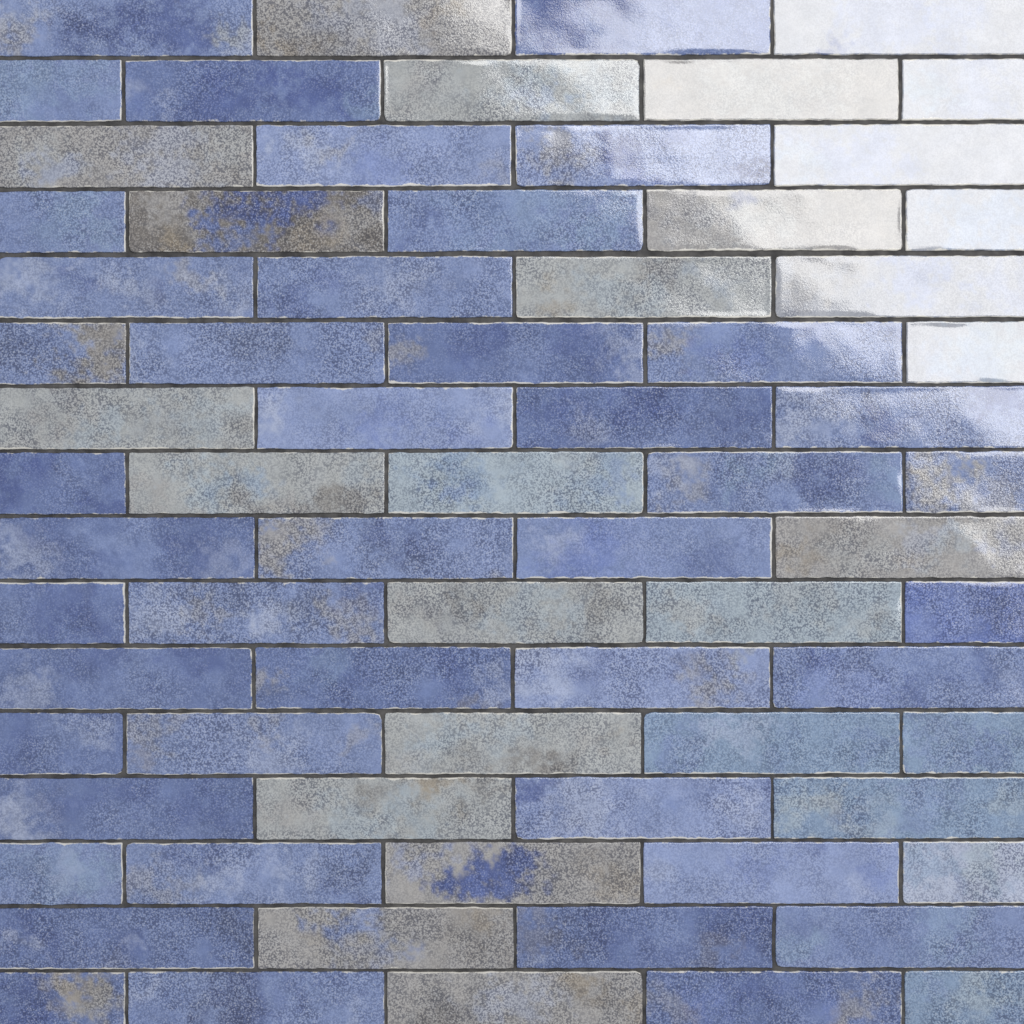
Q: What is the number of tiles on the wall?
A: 72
